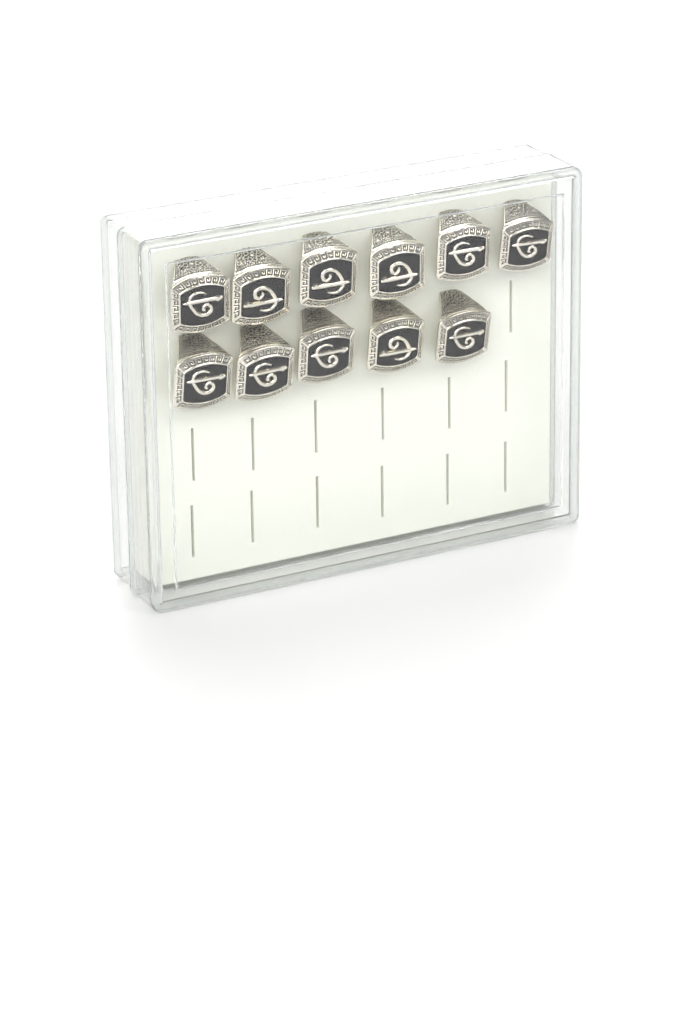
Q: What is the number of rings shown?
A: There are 11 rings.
